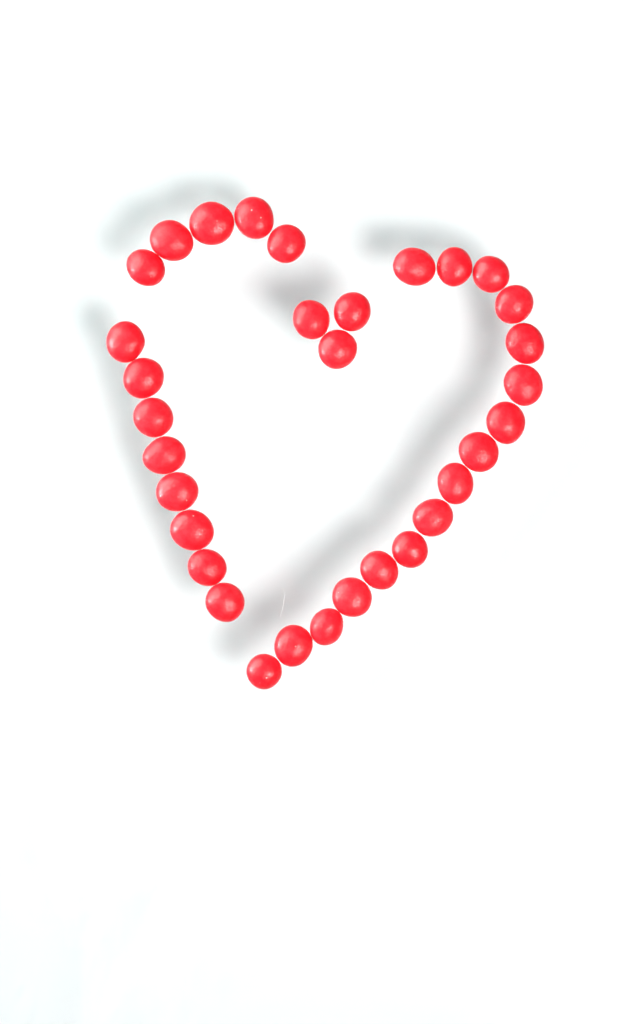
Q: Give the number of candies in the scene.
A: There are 32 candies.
